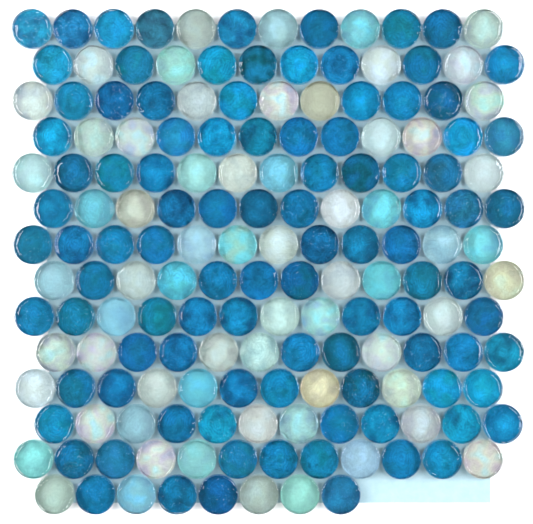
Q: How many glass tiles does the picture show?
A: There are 164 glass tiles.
